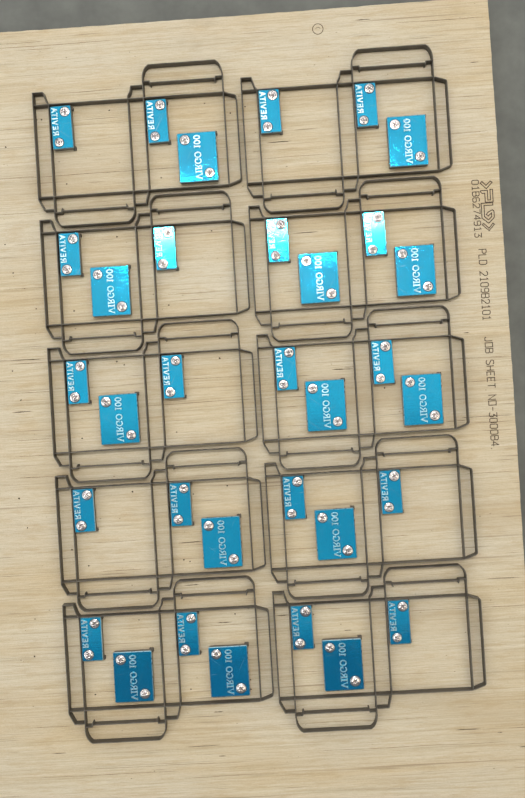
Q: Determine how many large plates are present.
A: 13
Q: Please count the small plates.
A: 20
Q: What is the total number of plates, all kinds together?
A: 33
